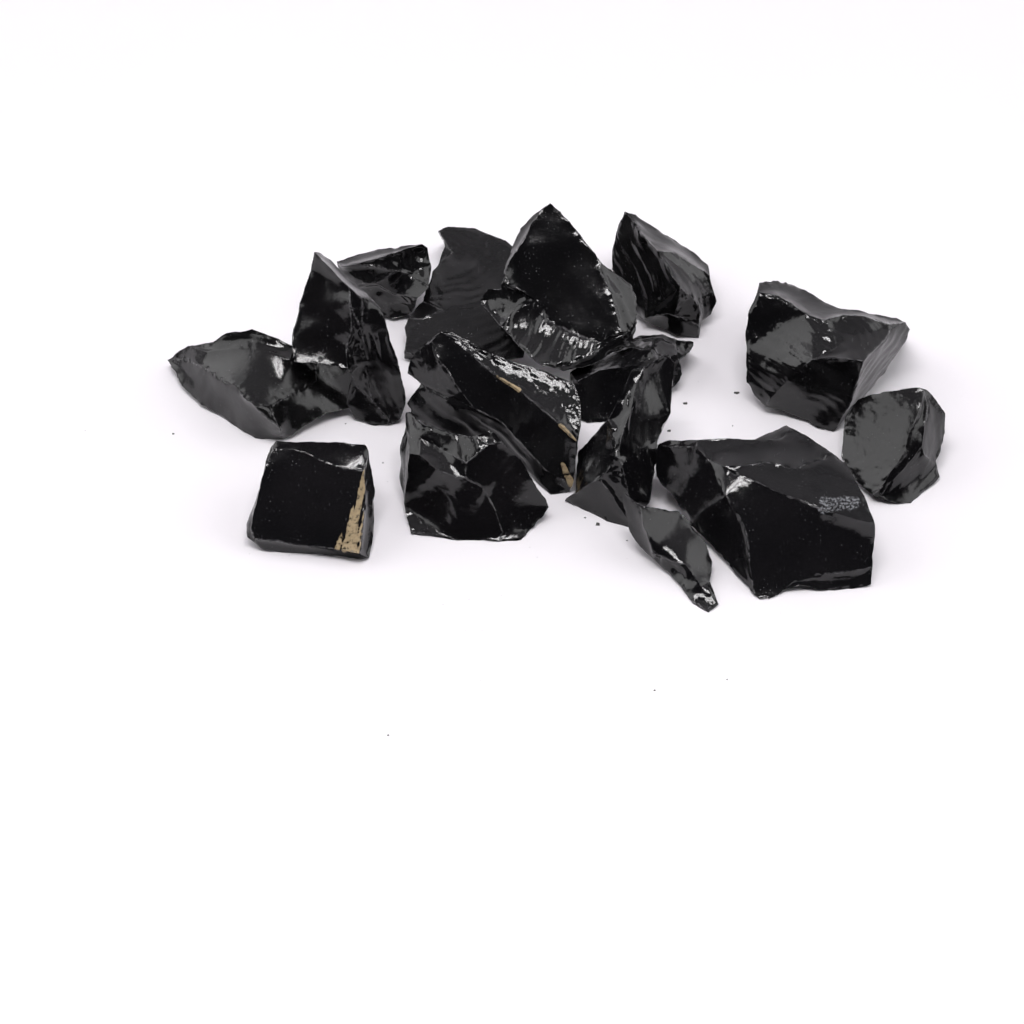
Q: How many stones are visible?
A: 15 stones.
